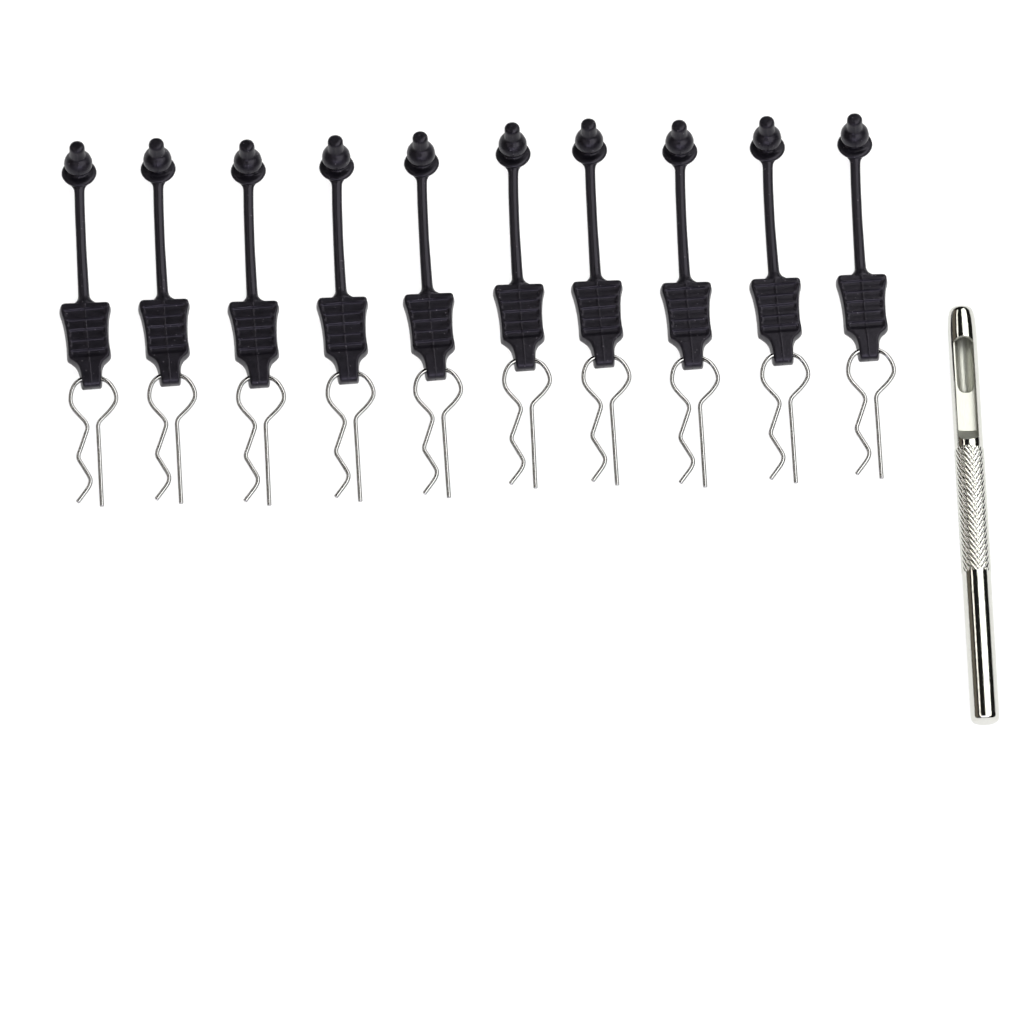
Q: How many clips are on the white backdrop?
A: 10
